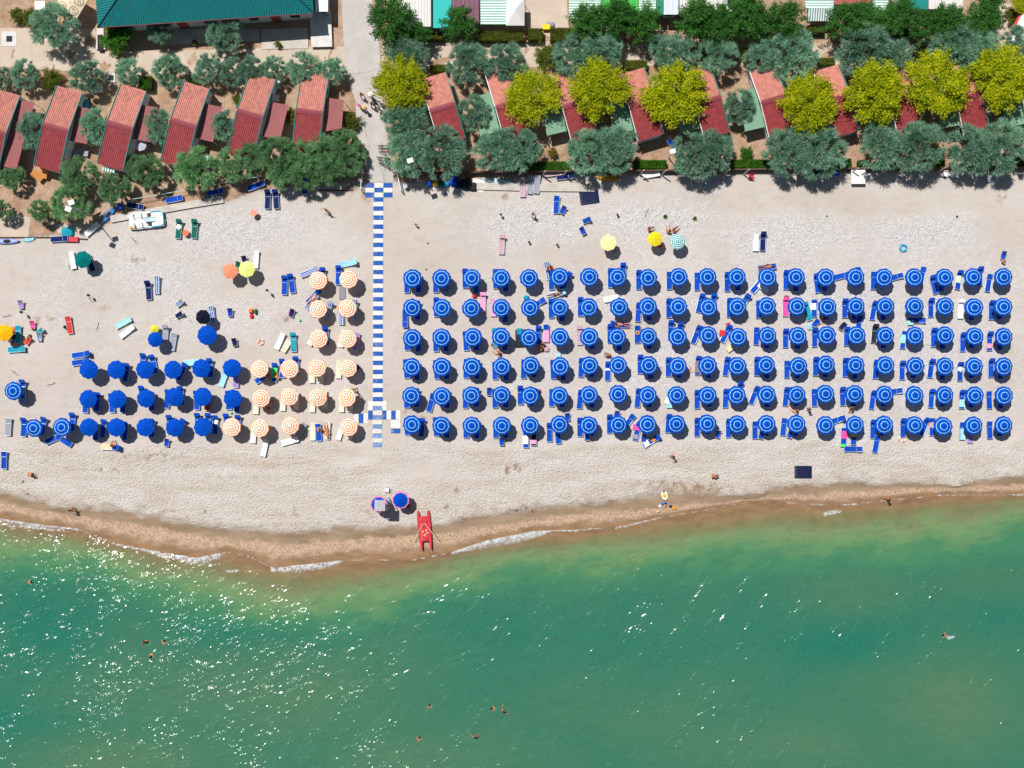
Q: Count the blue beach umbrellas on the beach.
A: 150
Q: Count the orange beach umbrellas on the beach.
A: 18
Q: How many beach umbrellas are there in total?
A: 168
